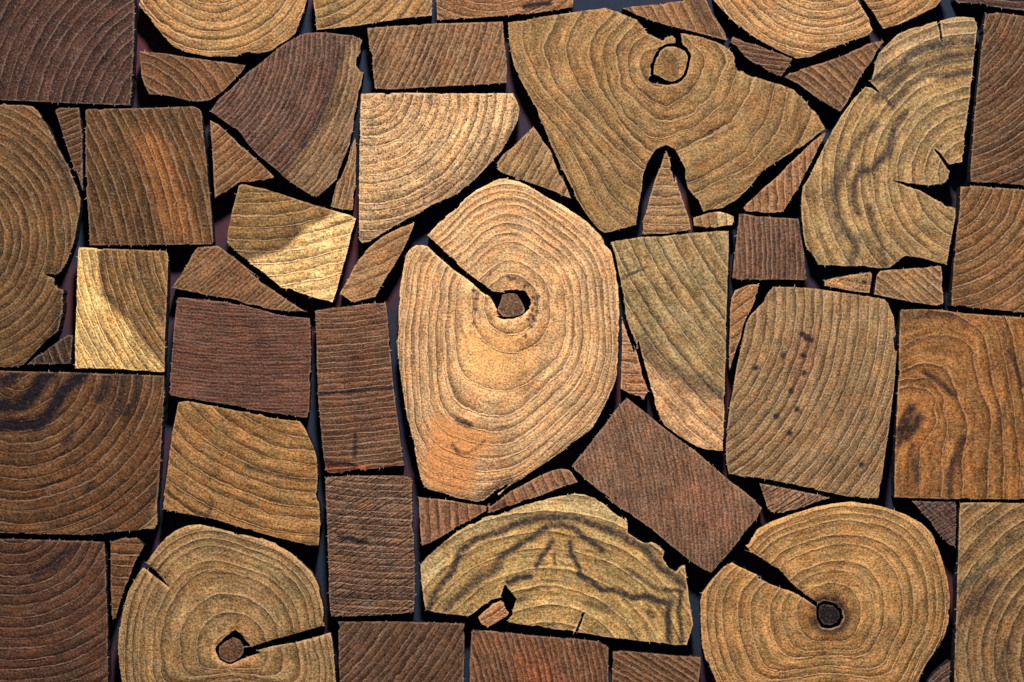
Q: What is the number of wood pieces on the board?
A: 62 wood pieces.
